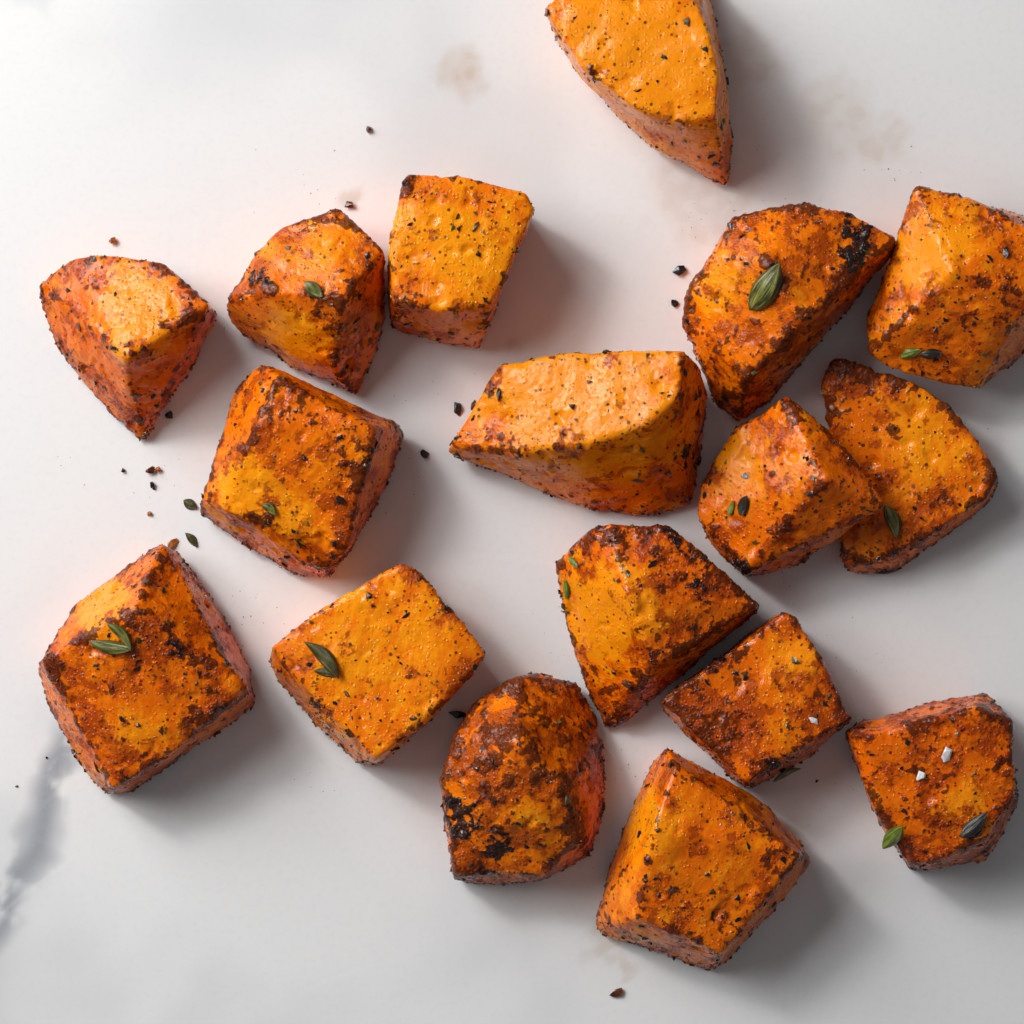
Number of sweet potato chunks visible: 17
